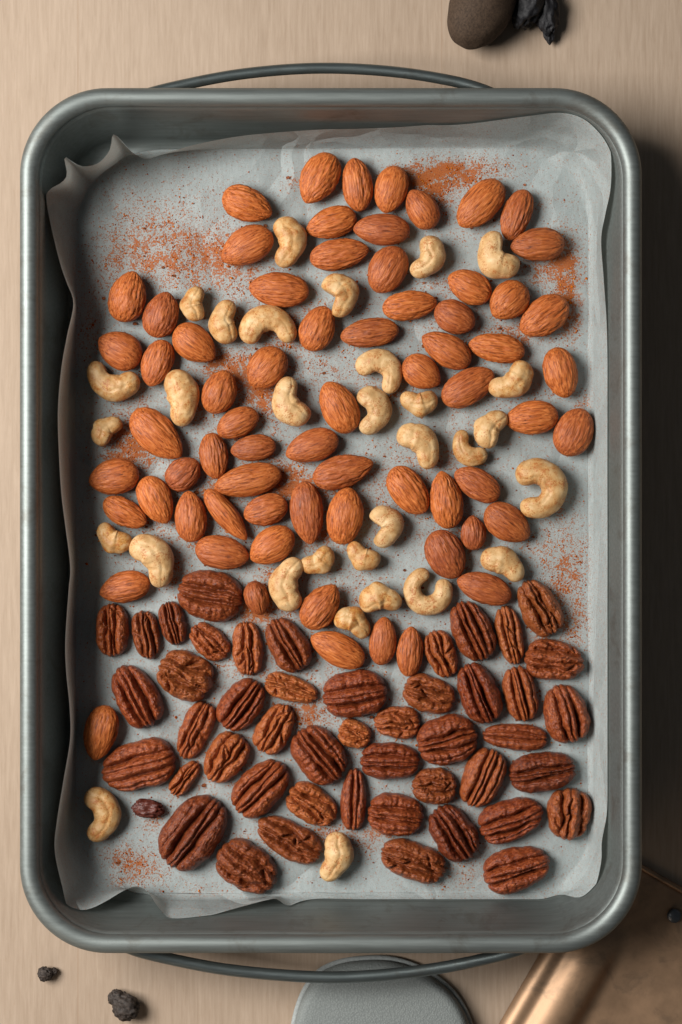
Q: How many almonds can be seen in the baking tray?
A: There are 68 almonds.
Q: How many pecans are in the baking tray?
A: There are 47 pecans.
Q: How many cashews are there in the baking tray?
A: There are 31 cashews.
